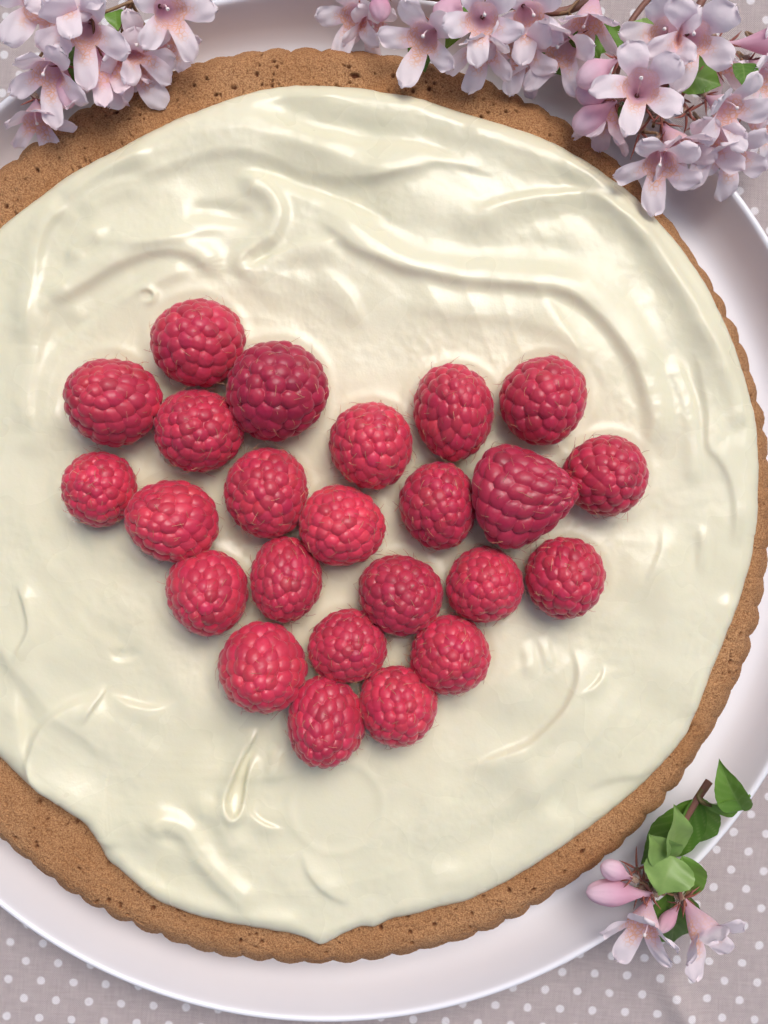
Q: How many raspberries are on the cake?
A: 24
